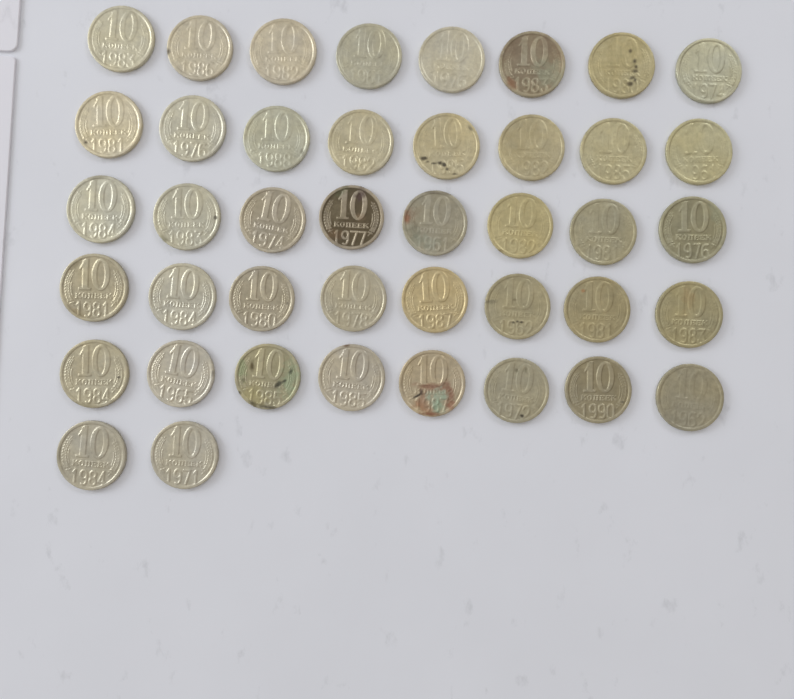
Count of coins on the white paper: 42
